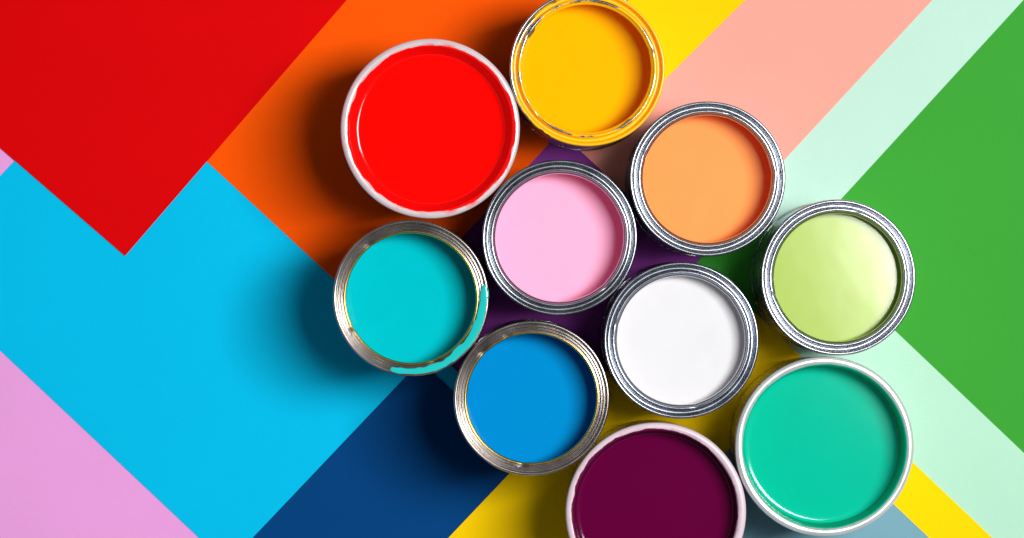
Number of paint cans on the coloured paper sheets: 10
